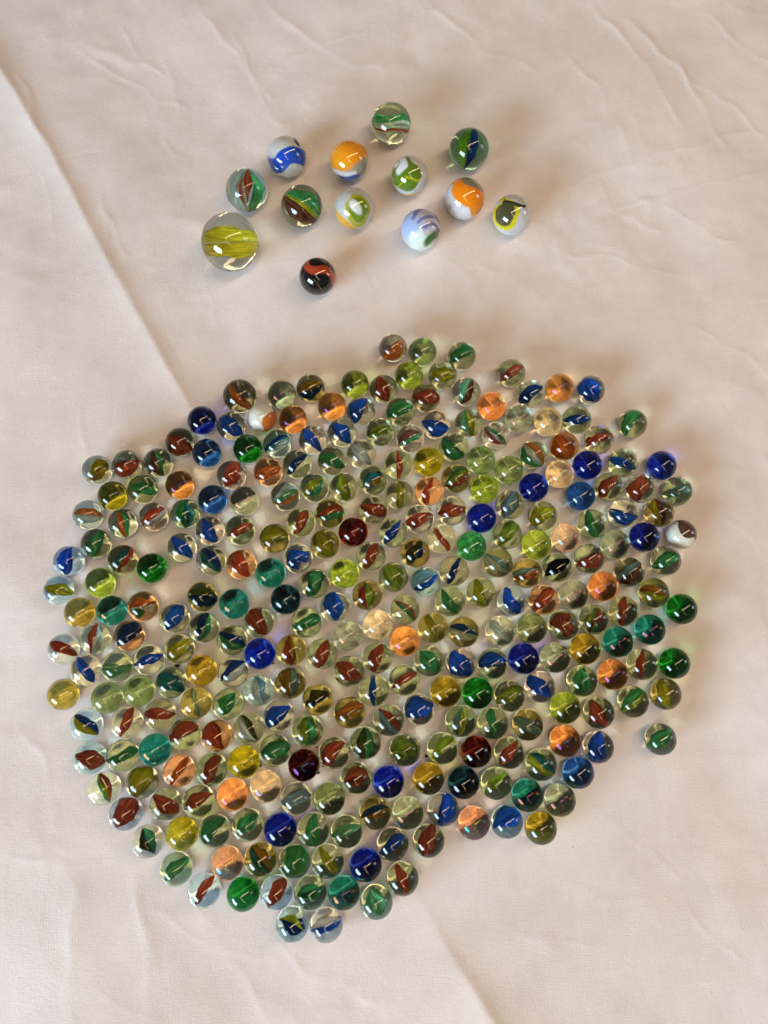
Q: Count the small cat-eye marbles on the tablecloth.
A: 200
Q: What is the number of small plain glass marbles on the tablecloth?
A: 86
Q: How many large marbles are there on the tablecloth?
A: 13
